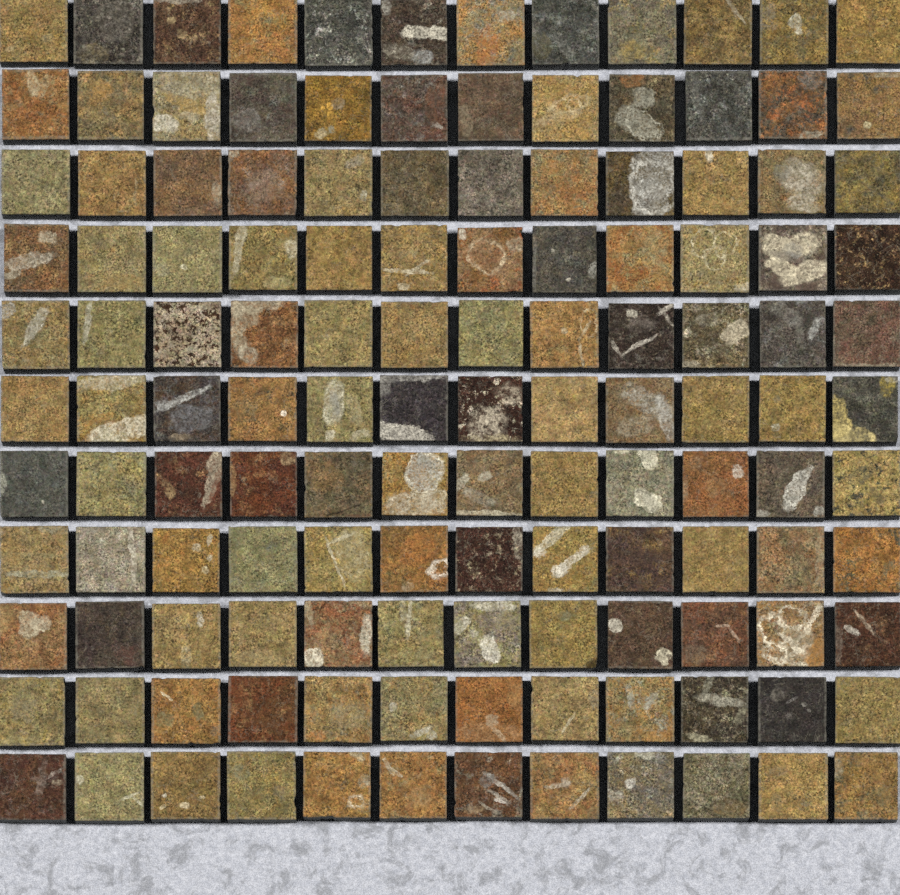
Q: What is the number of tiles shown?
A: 132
